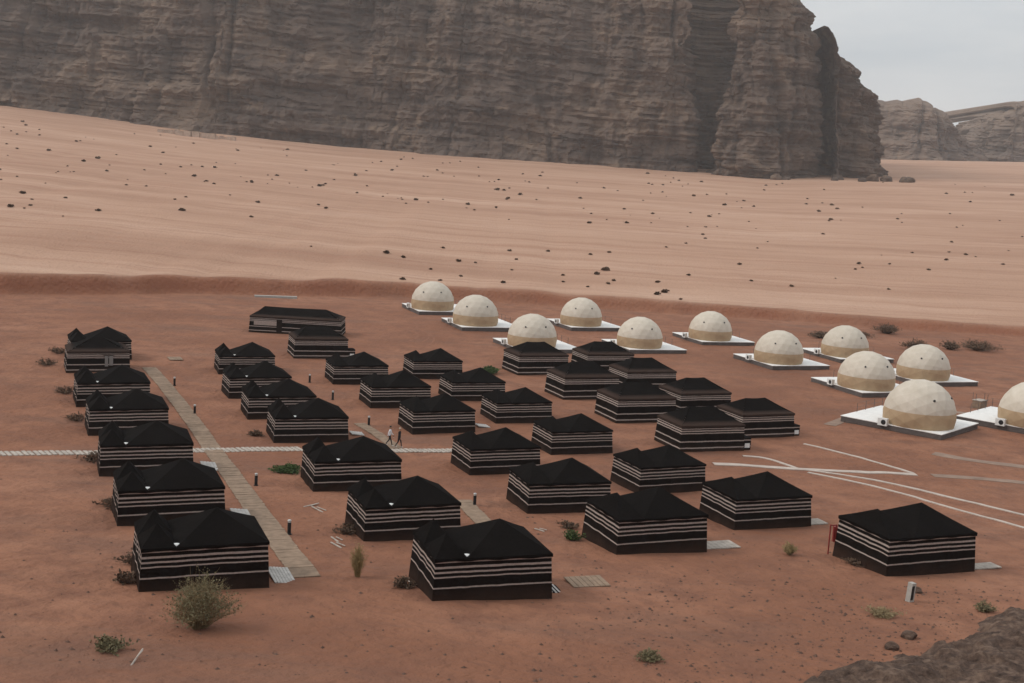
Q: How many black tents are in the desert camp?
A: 37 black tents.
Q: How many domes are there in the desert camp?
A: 12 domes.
